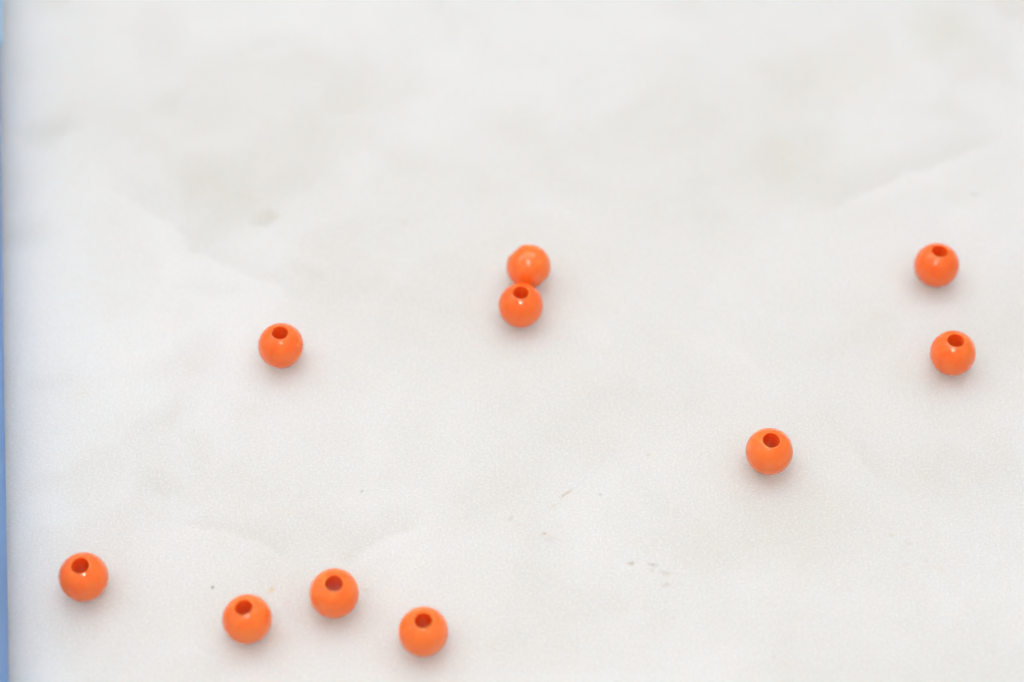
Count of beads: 10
